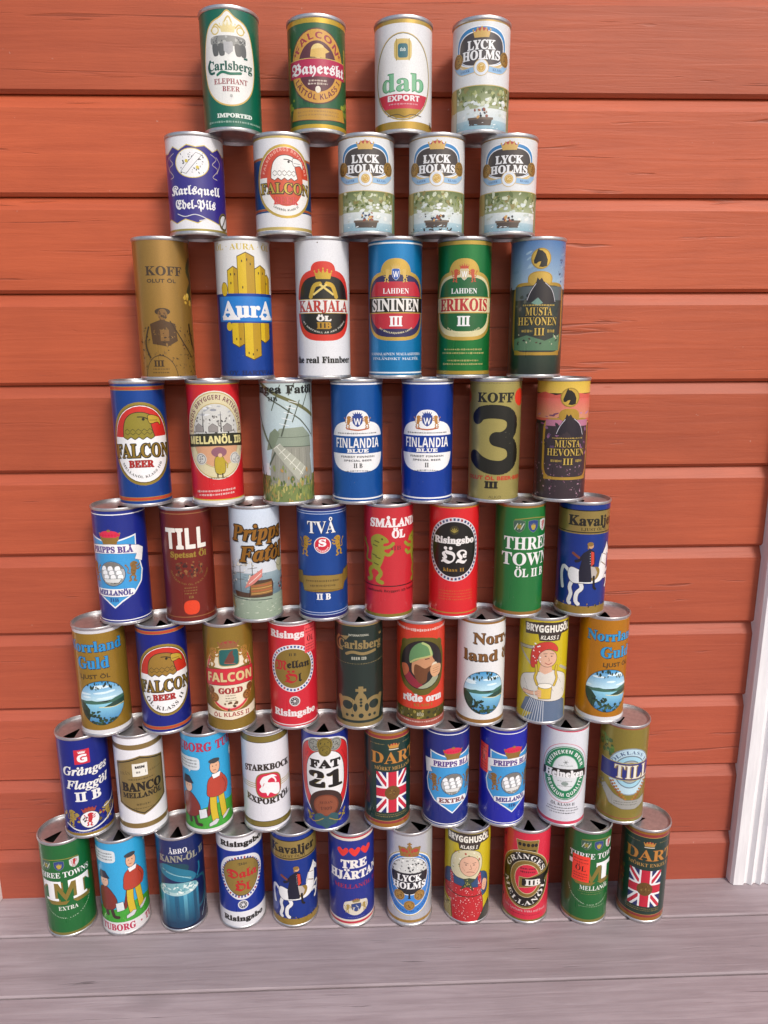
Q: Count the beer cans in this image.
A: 60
